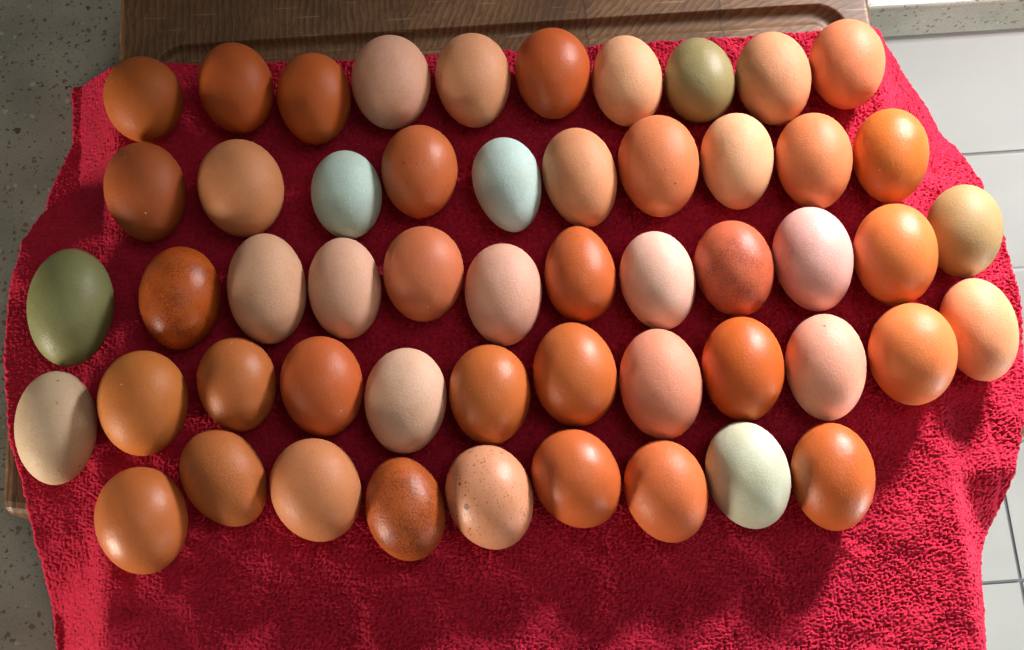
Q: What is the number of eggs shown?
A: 53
